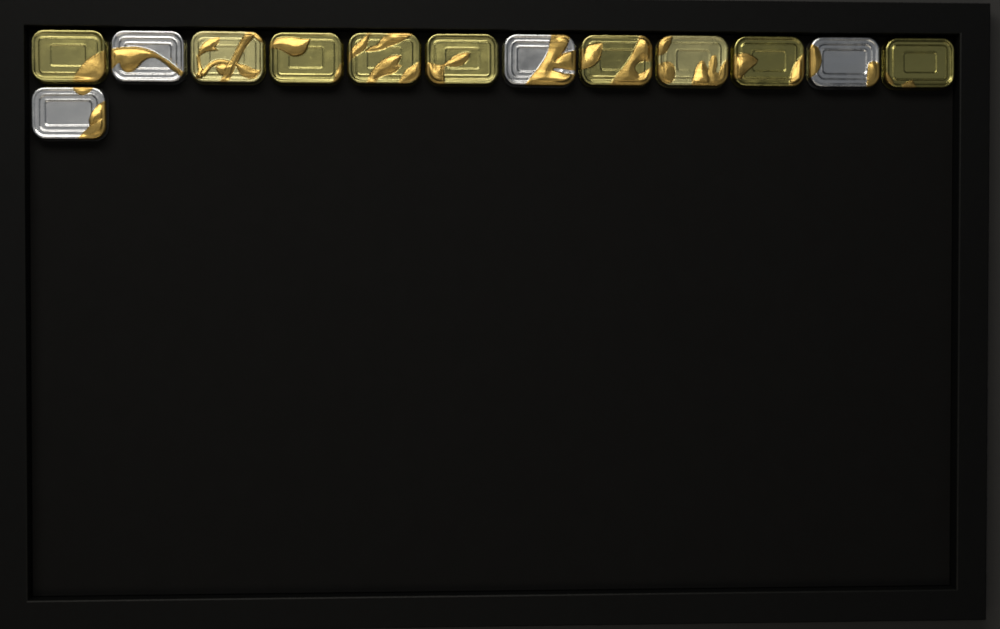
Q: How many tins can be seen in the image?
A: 13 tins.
